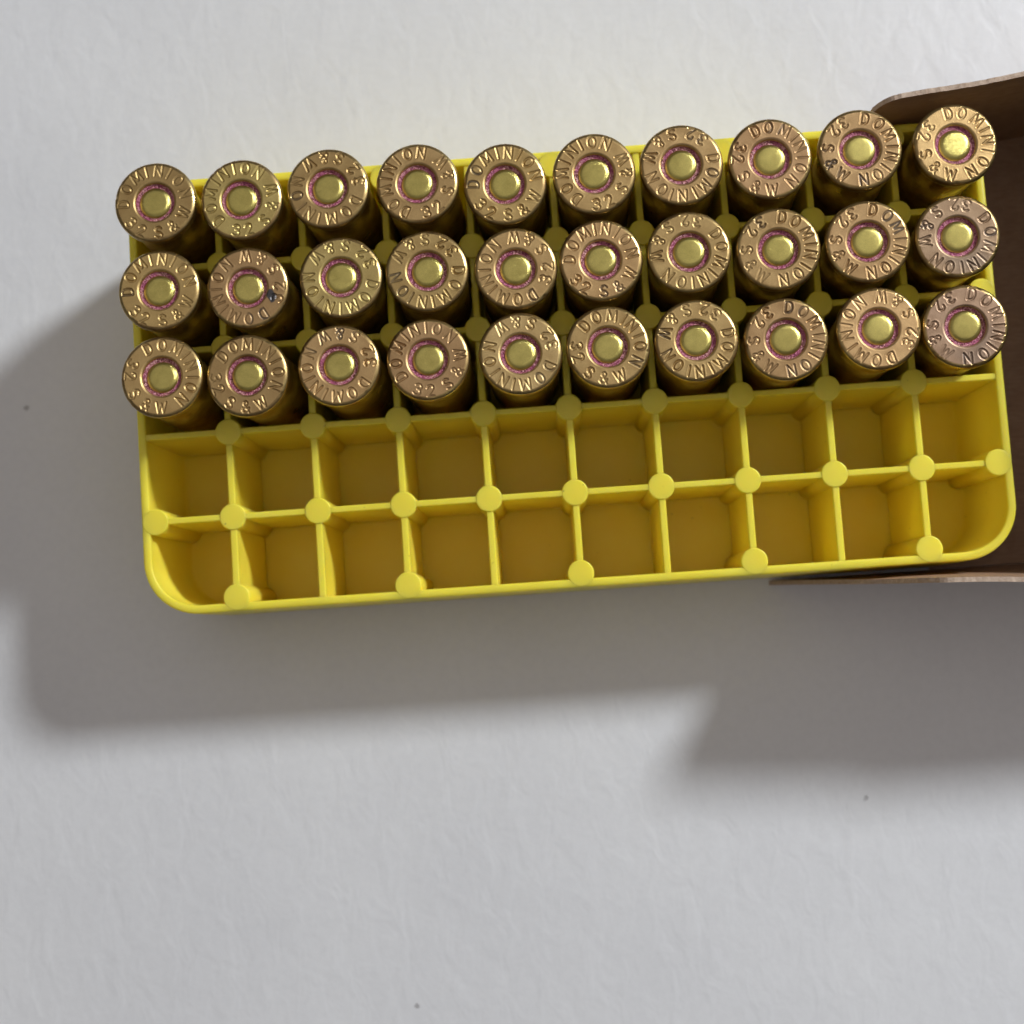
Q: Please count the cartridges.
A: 30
